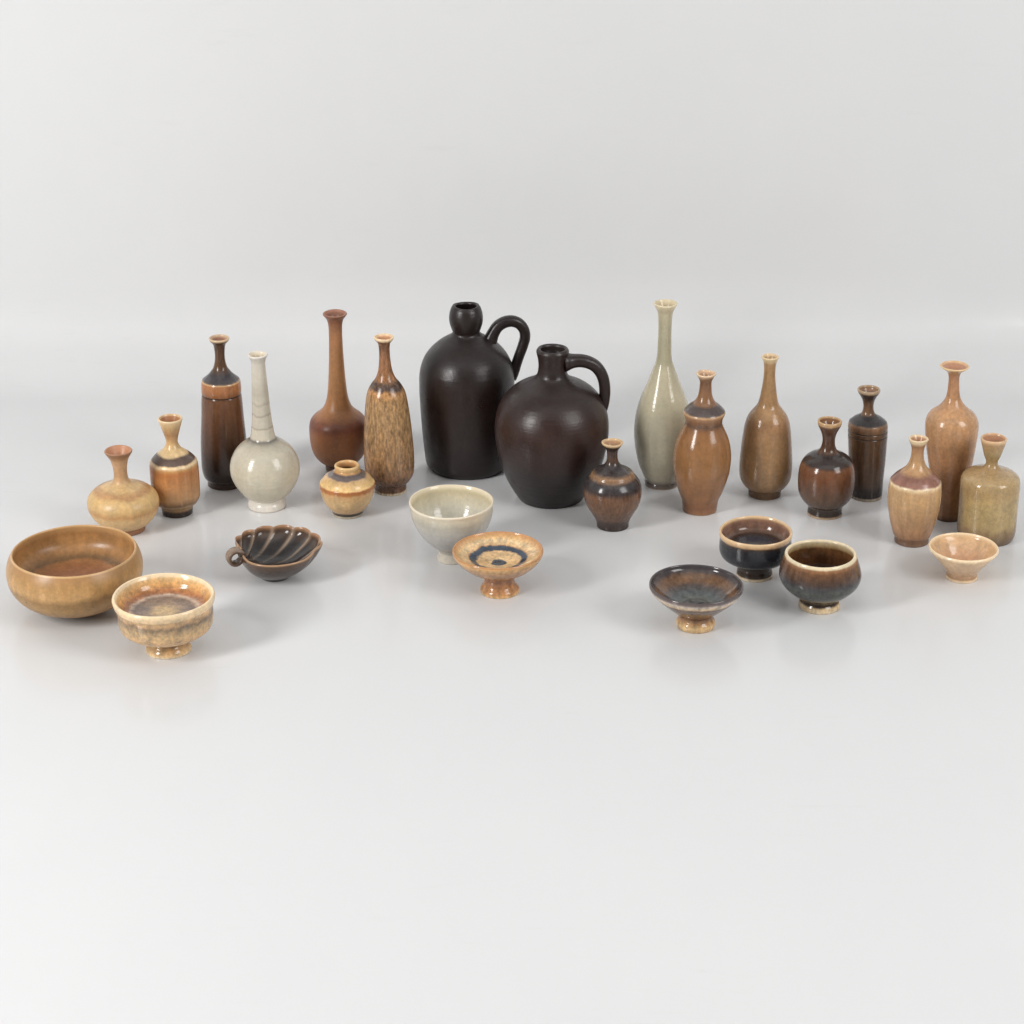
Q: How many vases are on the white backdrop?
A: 16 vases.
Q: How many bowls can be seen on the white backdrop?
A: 9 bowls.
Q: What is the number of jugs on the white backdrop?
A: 2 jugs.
